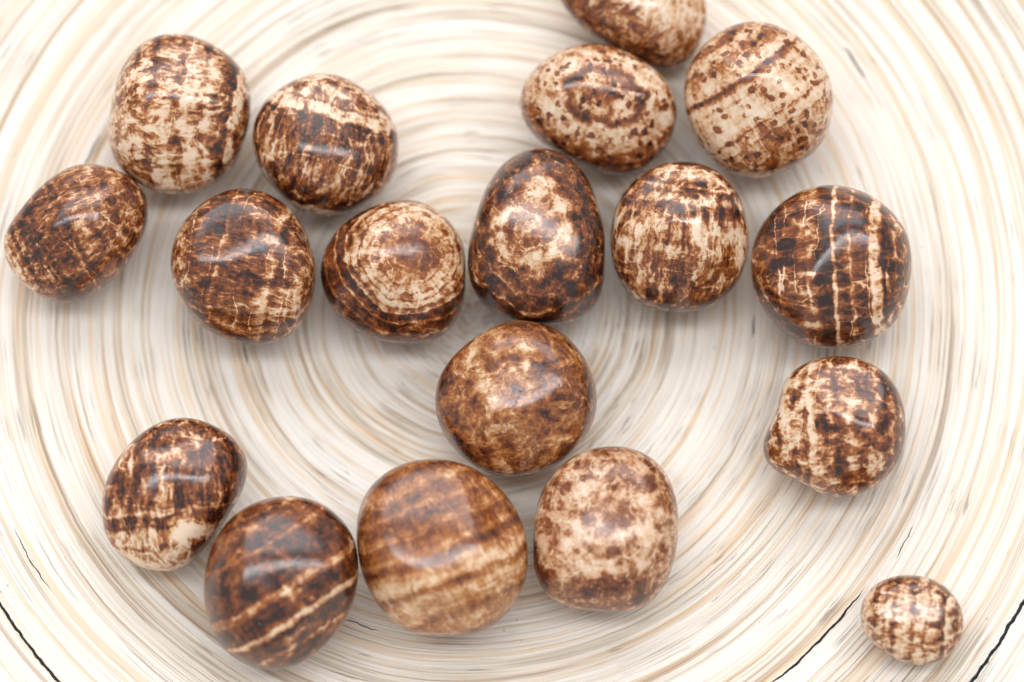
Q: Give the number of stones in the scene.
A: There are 18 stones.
